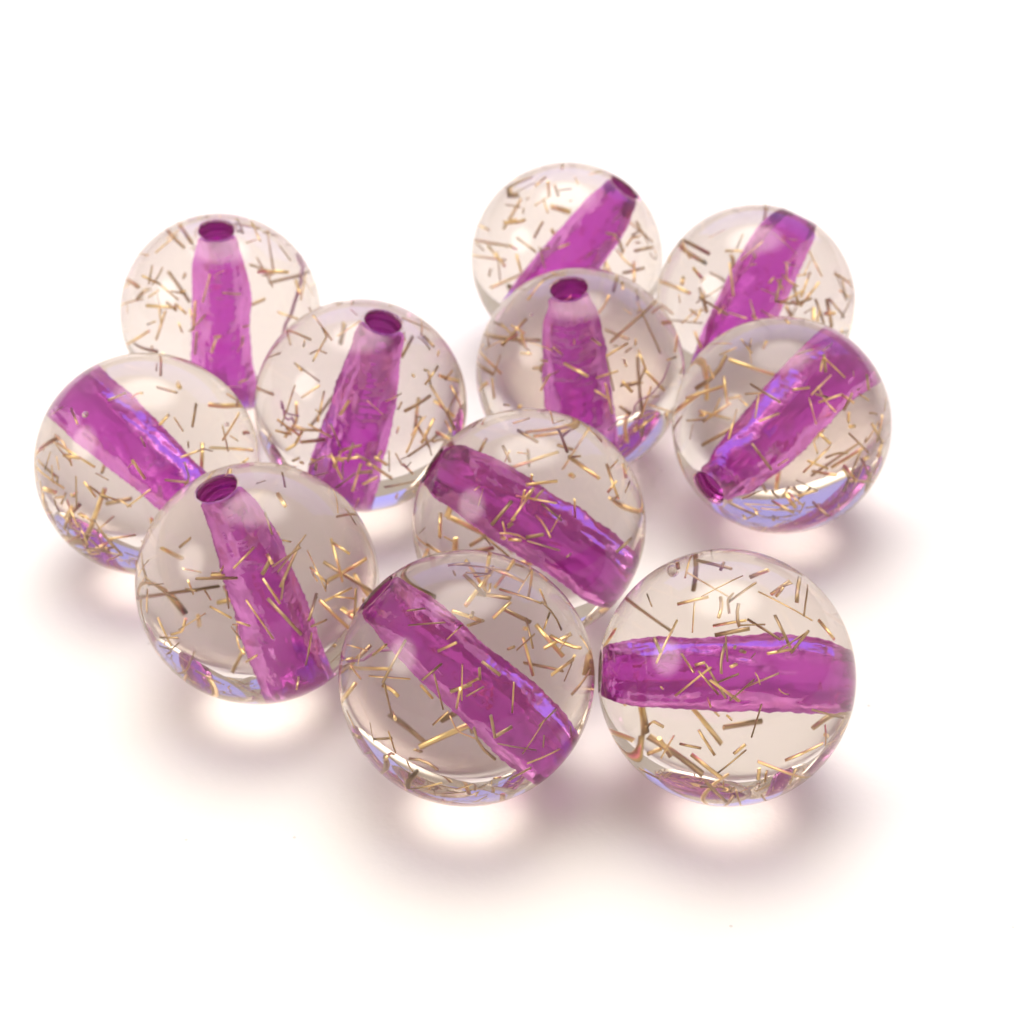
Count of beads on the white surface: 11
